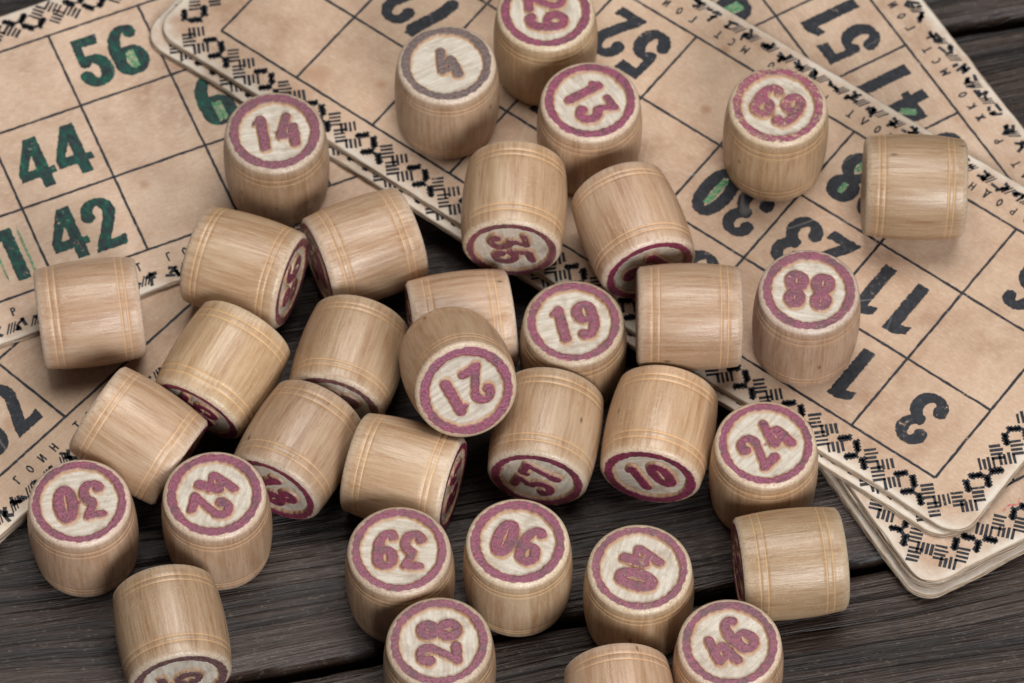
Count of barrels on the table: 34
